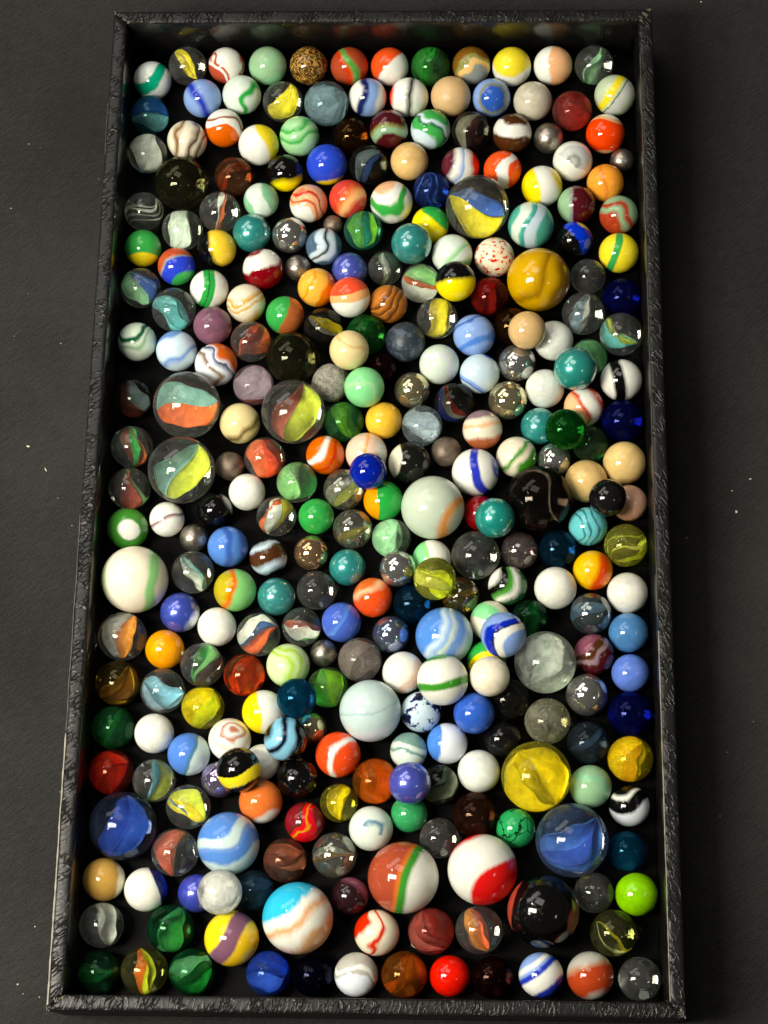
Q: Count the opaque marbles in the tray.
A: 179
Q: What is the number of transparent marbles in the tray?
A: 116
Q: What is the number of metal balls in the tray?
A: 8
